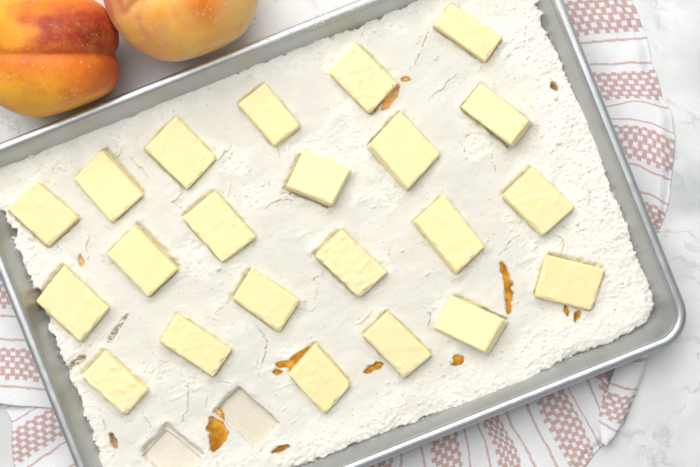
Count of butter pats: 22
